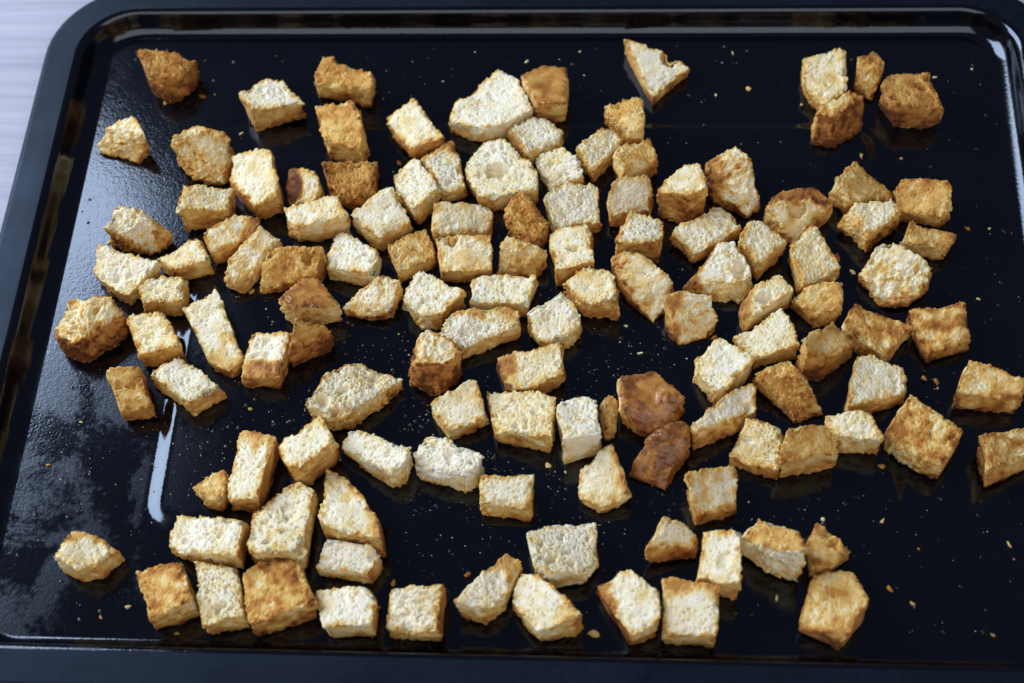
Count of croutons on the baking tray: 126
